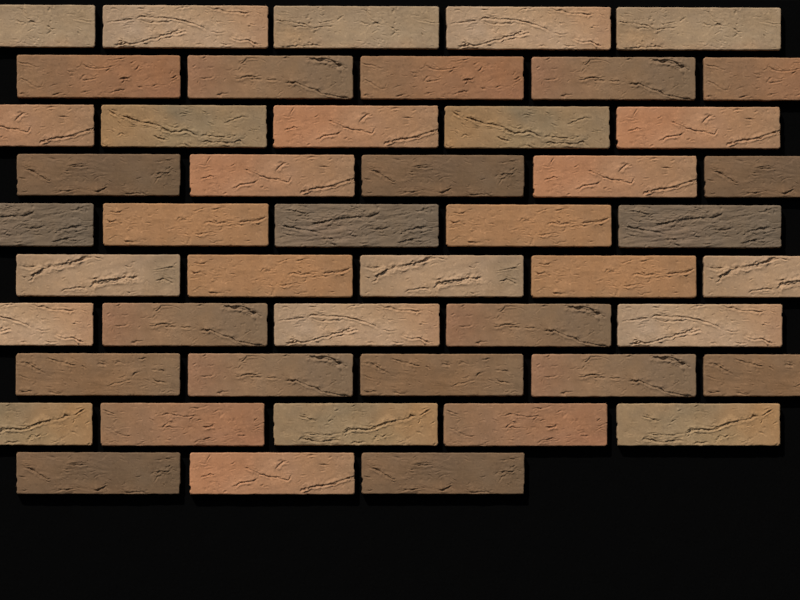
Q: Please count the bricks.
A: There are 48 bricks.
